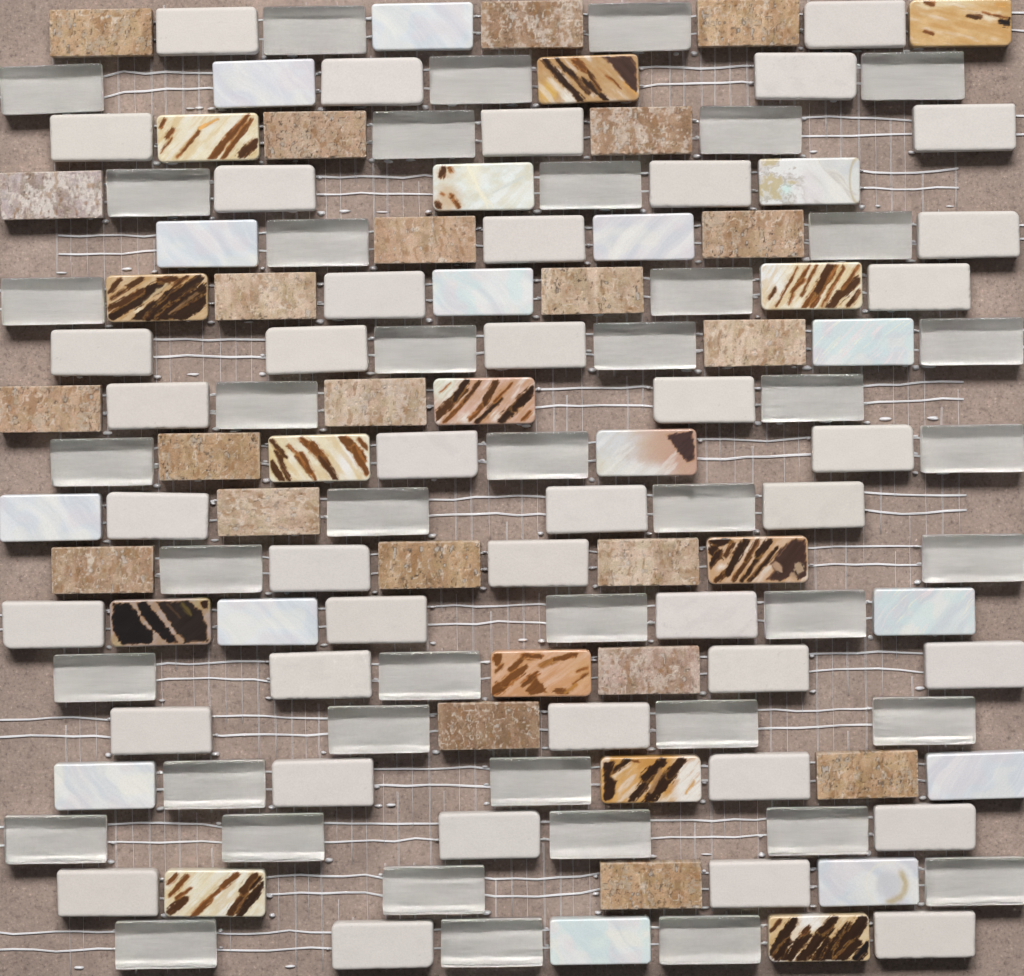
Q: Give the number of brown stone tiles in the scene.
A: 22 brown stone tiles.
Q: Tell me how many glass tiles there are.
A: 43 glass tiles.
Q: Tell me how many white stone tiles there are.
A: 41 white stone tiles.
